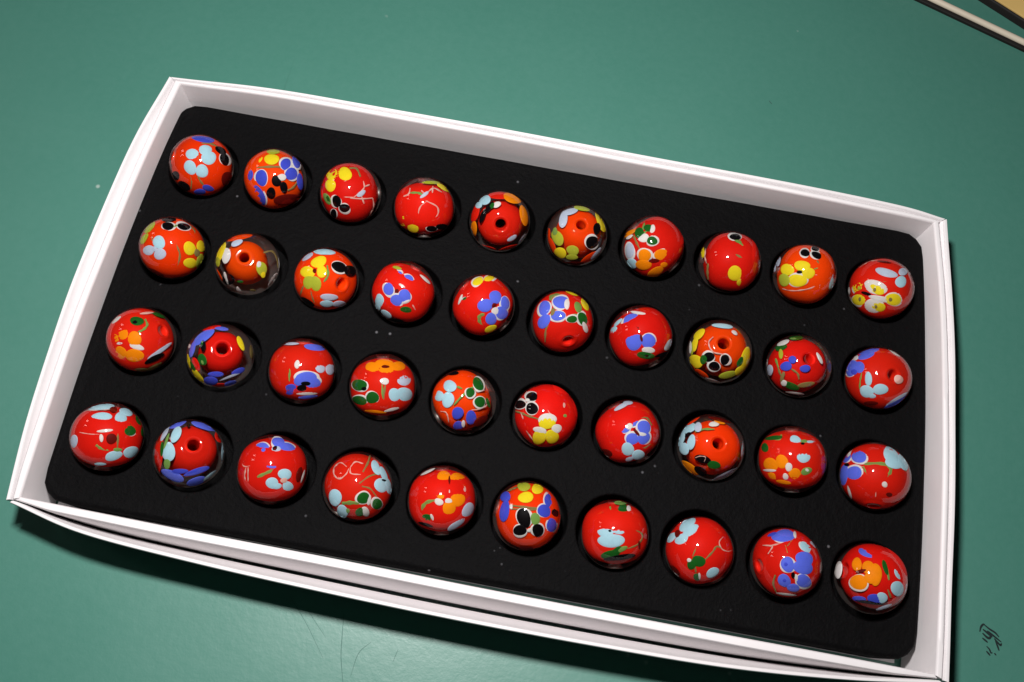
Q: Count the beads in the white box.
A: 40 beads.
